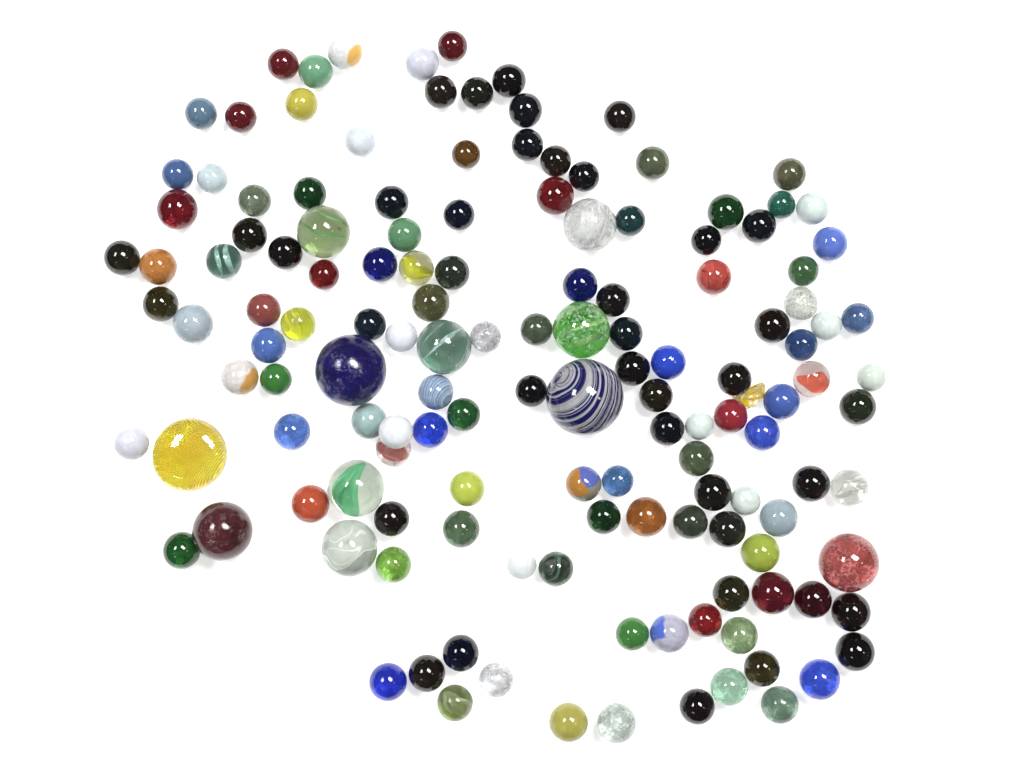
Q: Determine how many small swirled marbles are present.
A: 15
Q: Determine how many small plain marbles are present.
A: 115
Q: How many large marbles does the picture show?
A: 10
